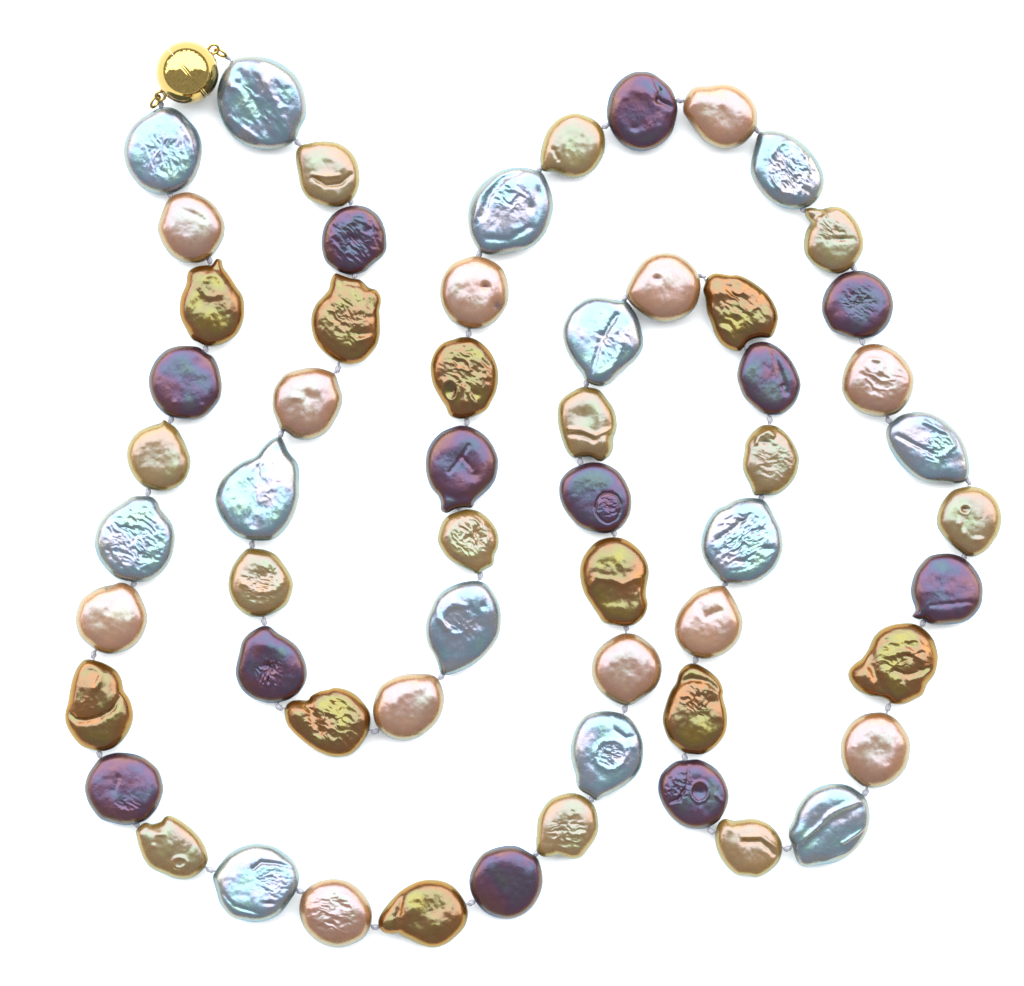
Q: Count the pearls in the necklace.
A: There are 59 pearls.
